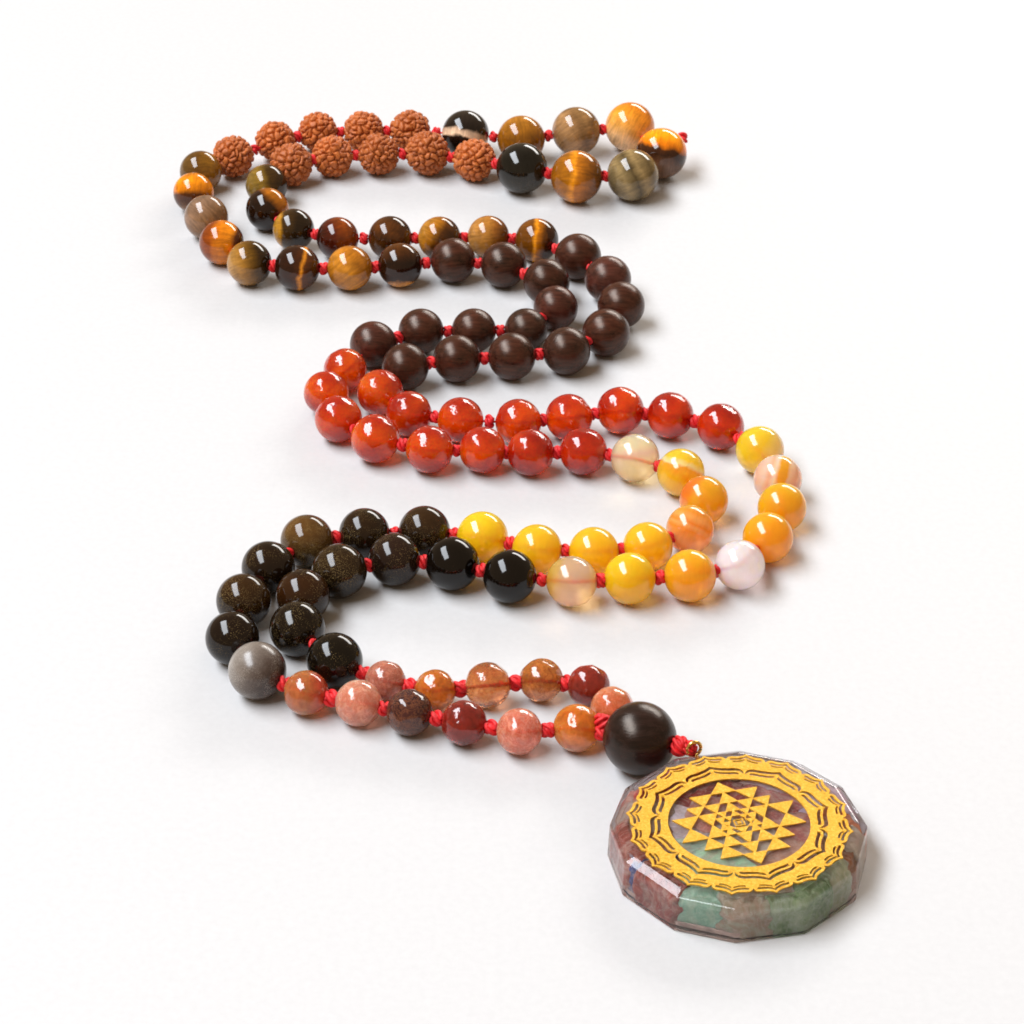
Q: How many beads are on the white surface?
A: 109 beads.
